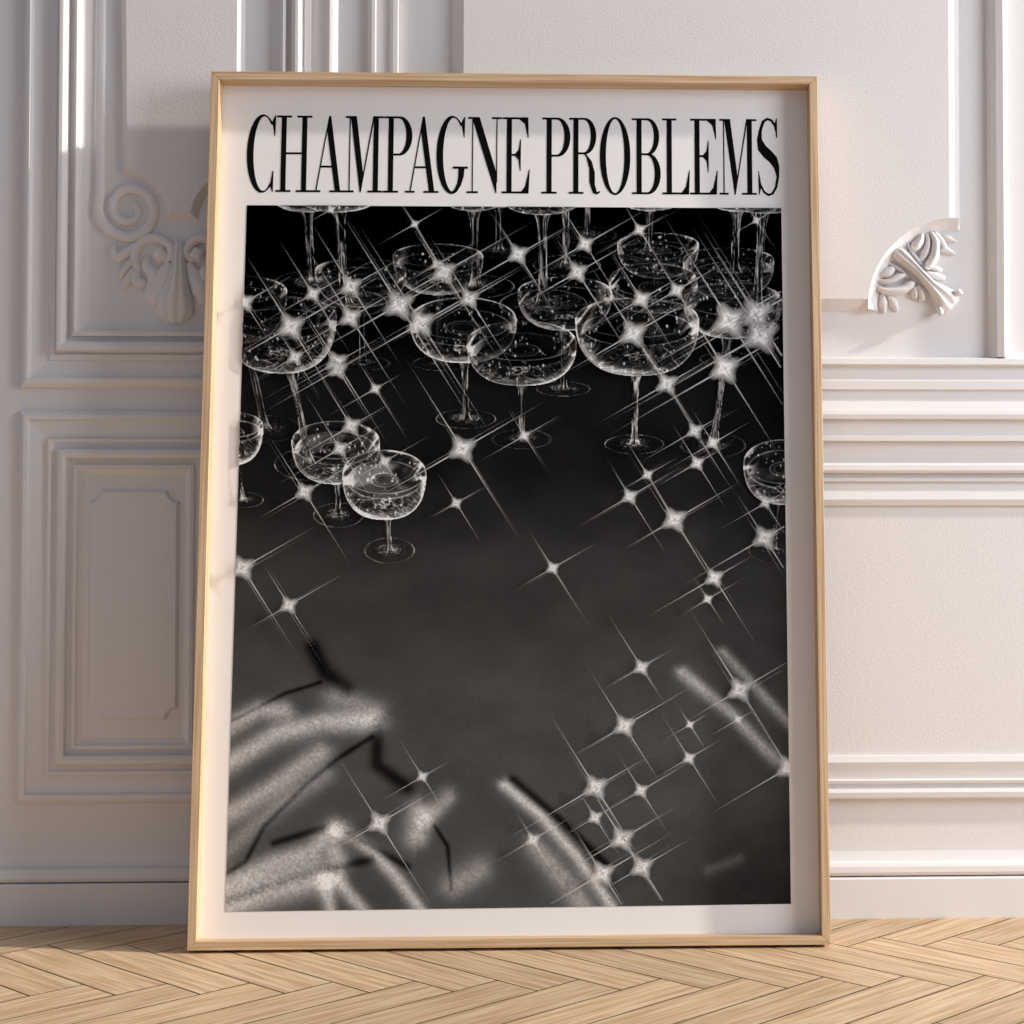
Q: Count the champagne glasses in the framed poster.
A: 26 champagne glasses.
